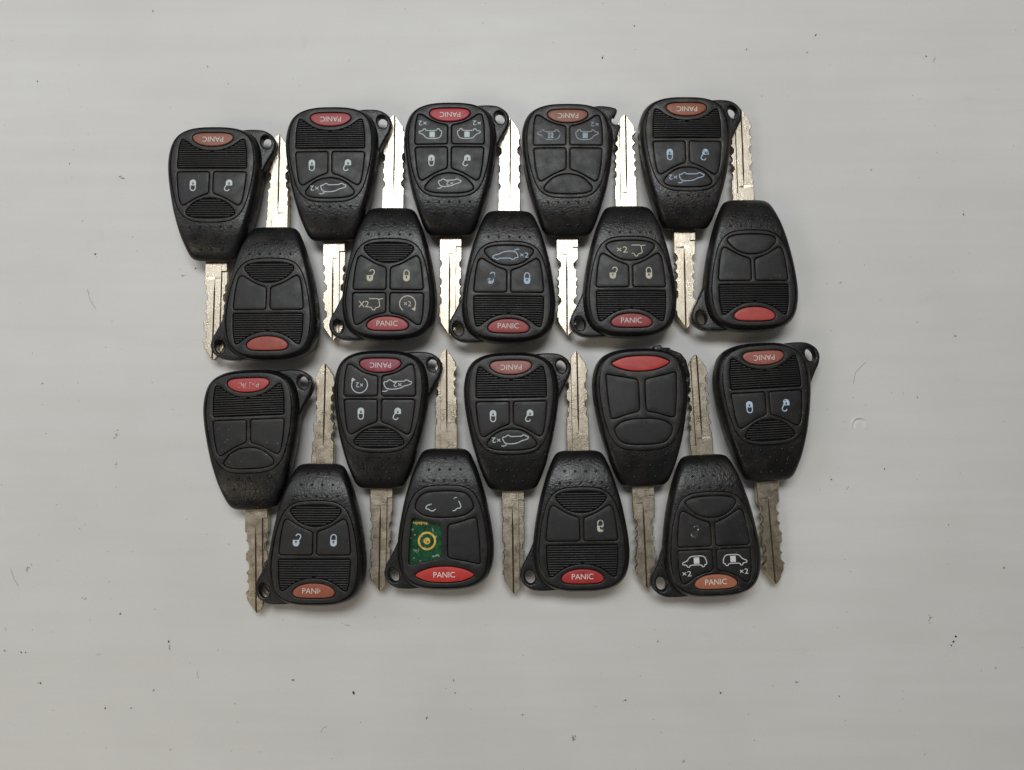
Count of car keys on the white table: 19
